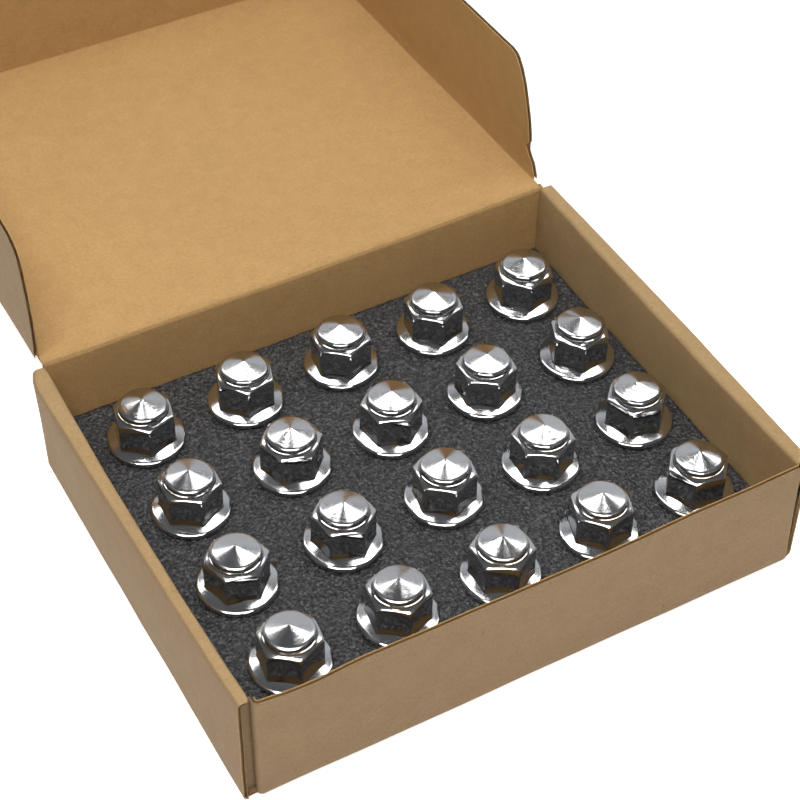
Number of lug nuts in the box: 20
